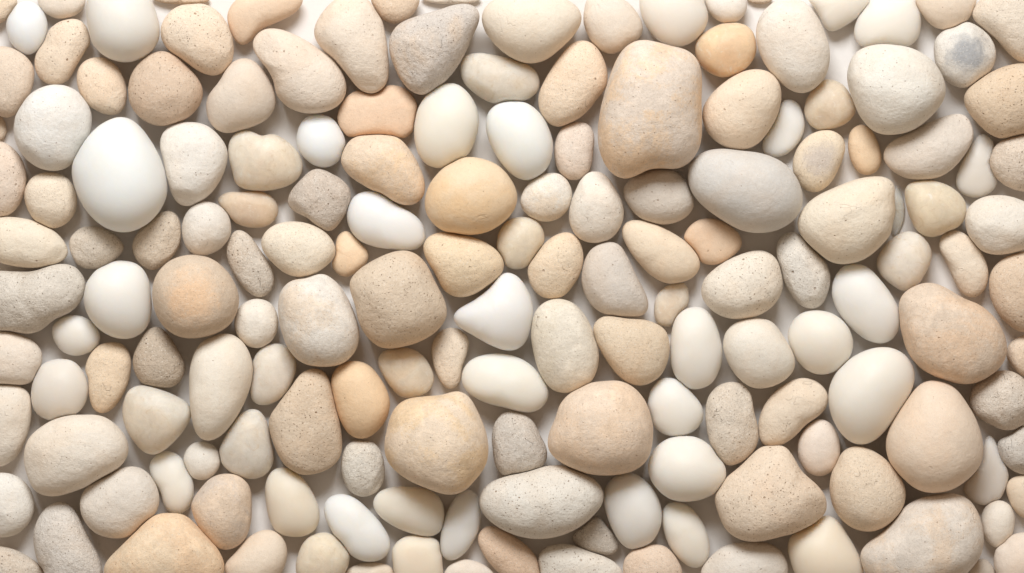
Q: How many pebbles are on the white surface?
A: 164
